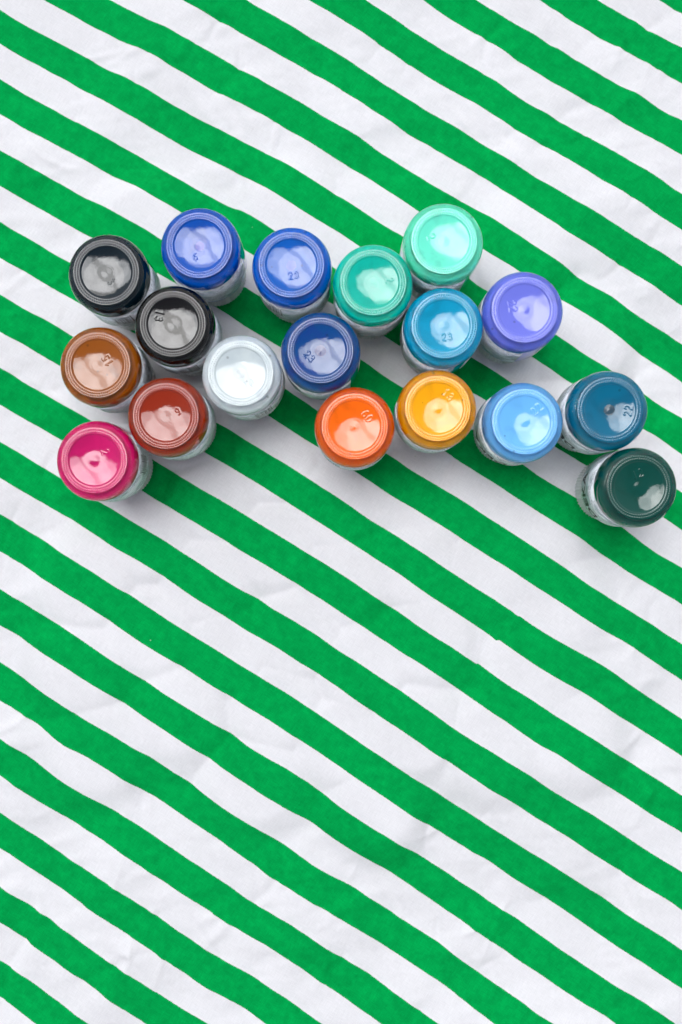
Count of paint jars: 18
